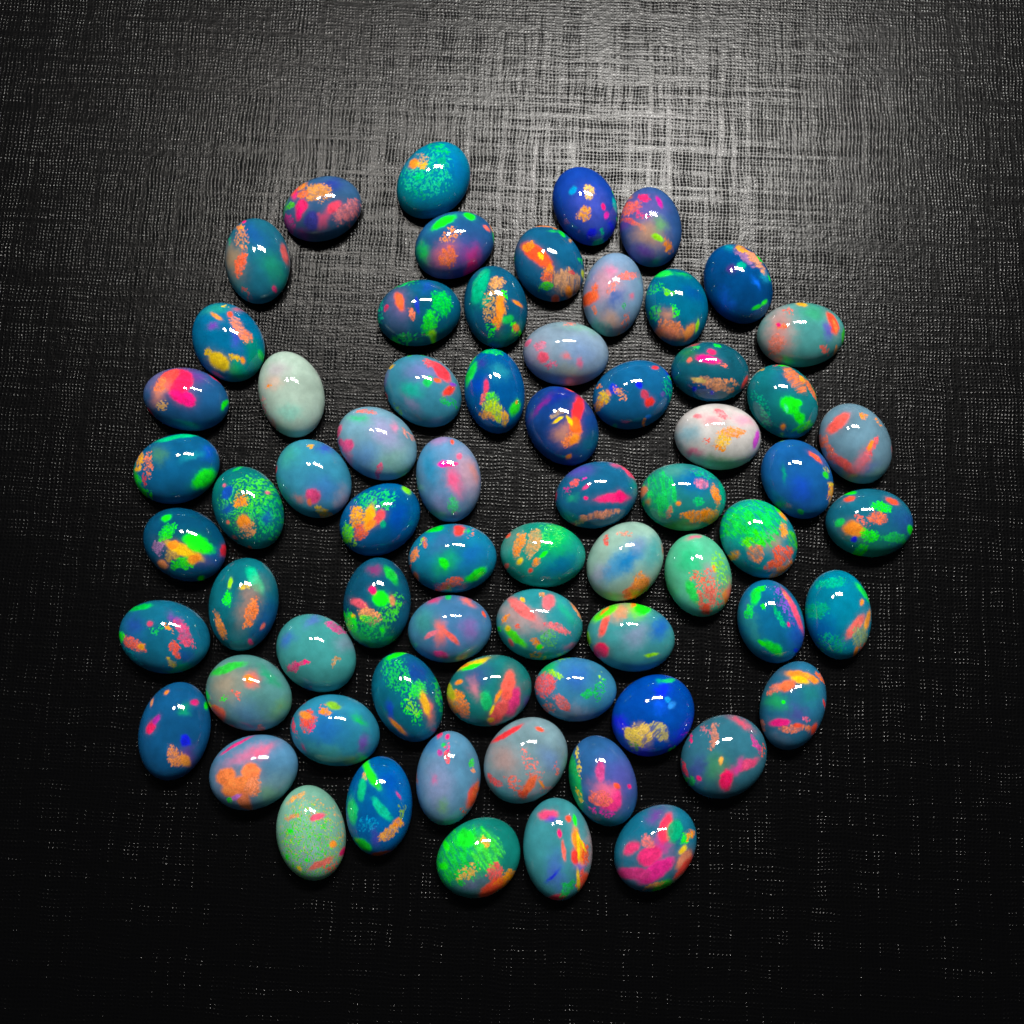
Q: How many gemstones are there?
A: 68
